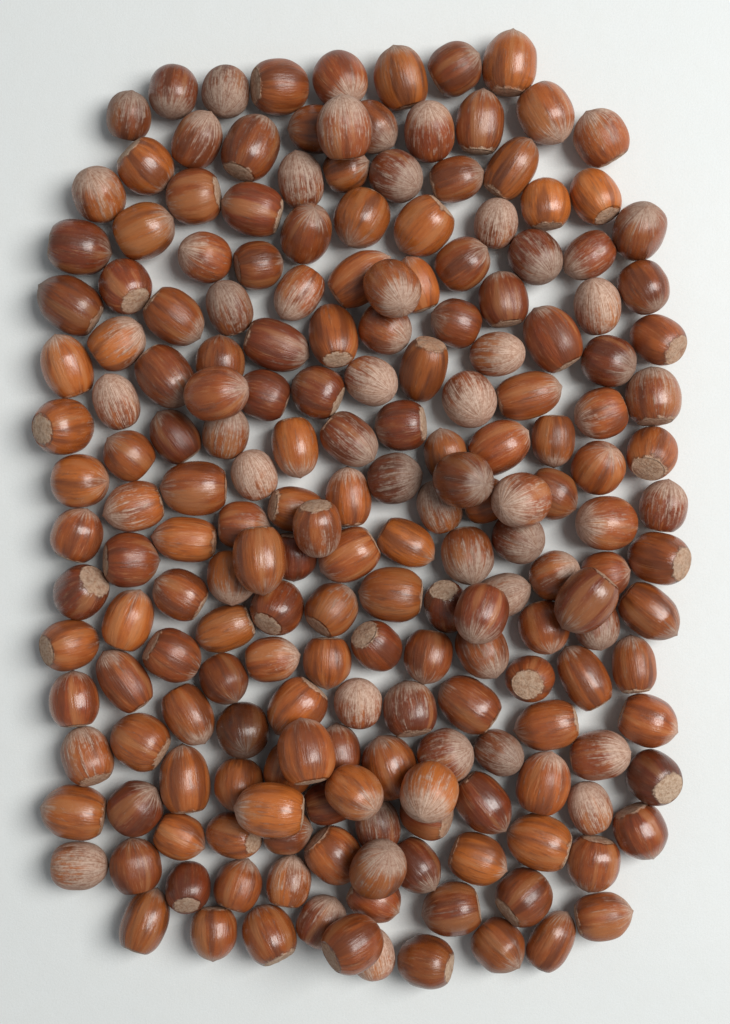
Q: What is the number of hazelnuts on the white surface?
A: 200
